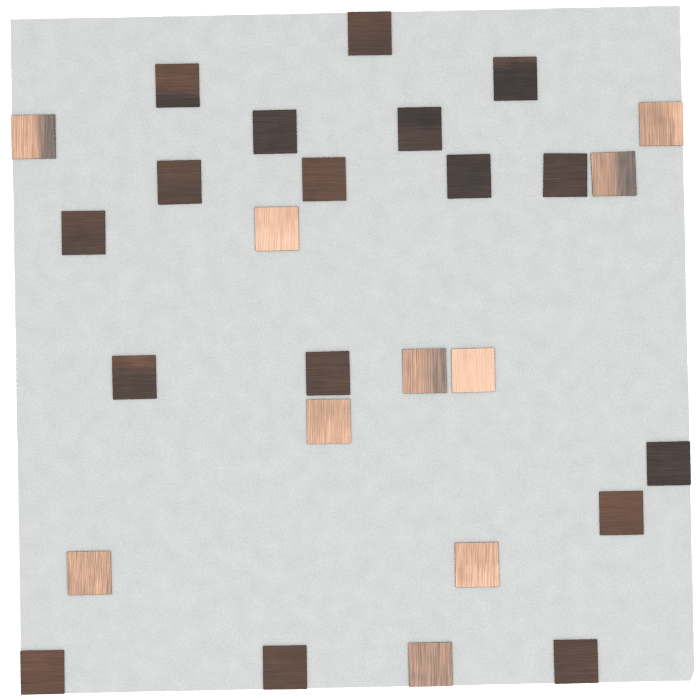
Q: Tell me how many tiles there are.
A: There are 27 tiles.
